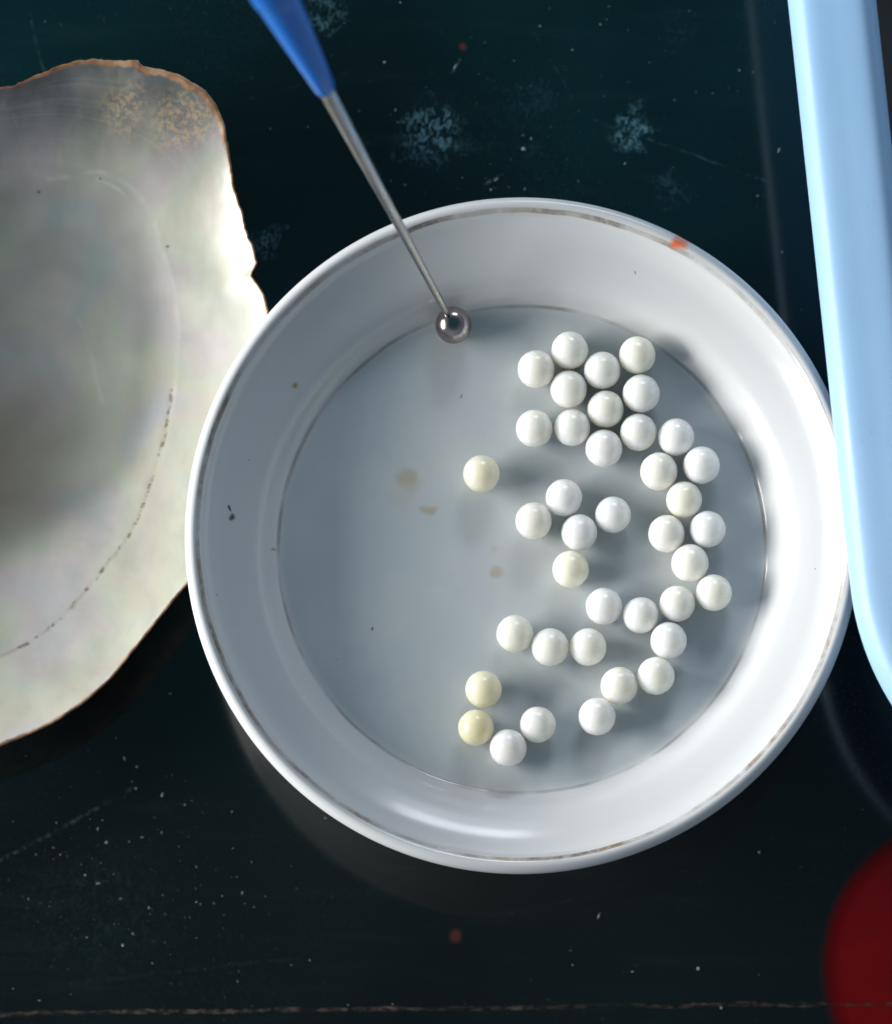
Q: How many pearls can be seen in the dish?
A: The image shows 39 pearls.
